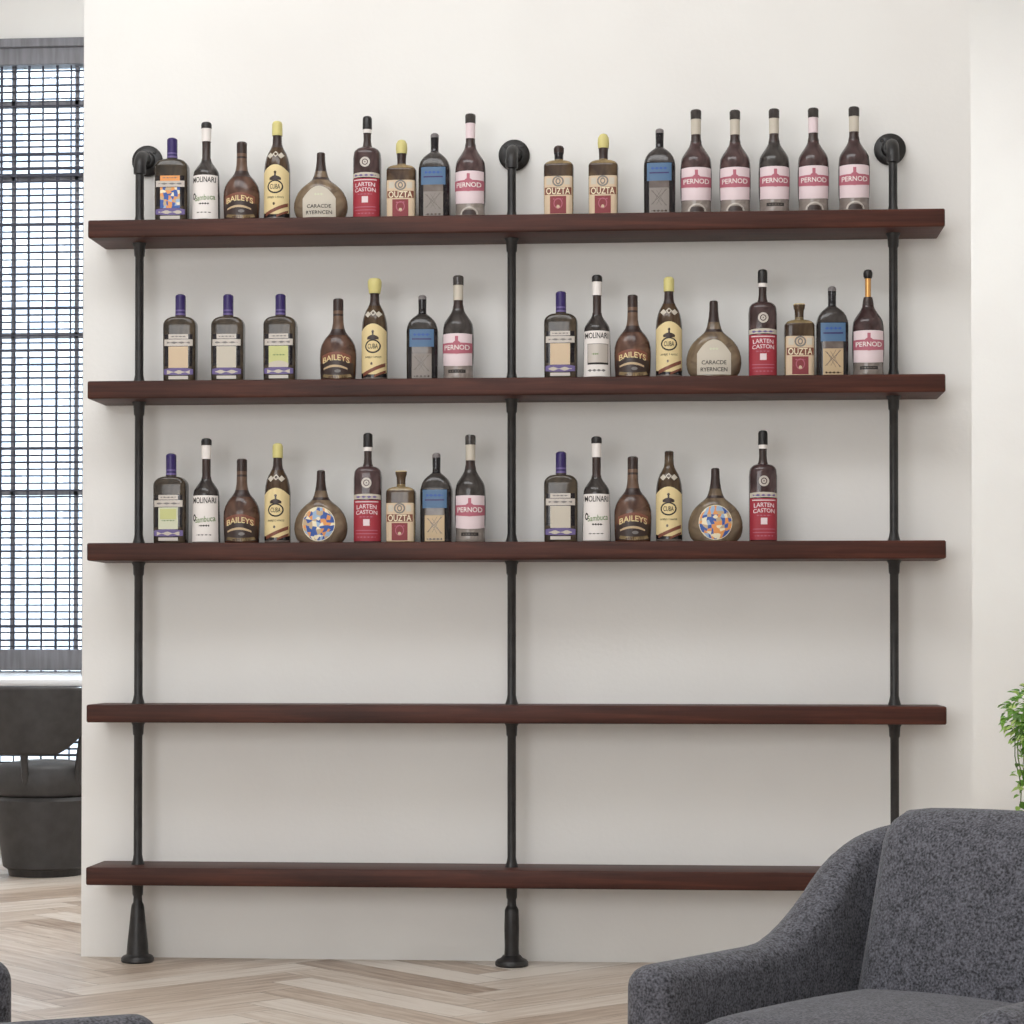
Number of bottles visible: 48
